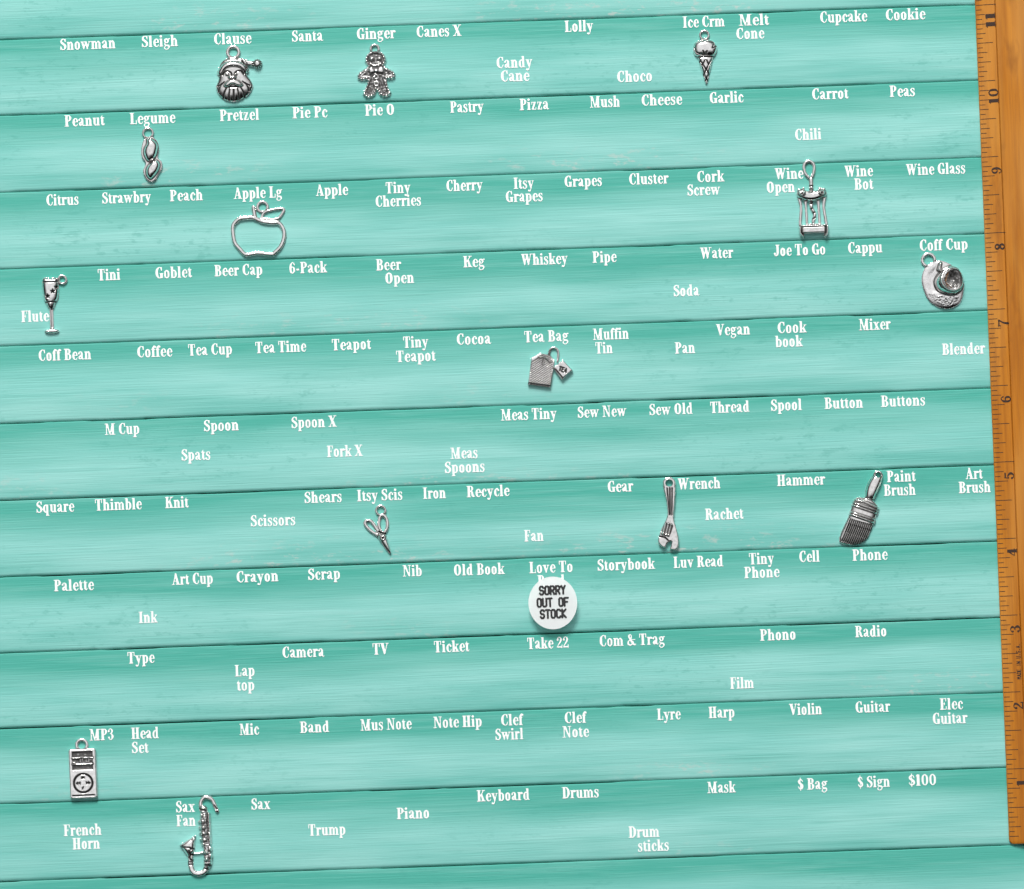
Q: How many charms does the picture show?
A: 14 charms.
